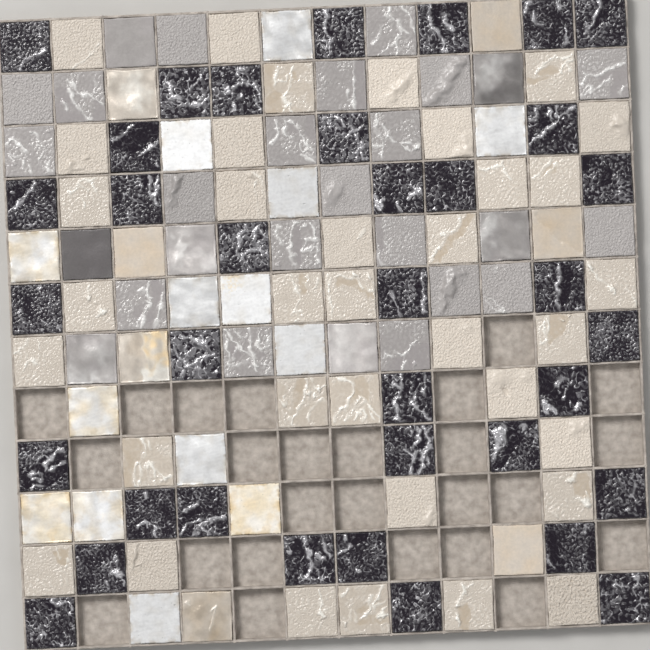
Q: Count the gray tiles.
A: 27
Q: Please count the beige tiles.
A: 42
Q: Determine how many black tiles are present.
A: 36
